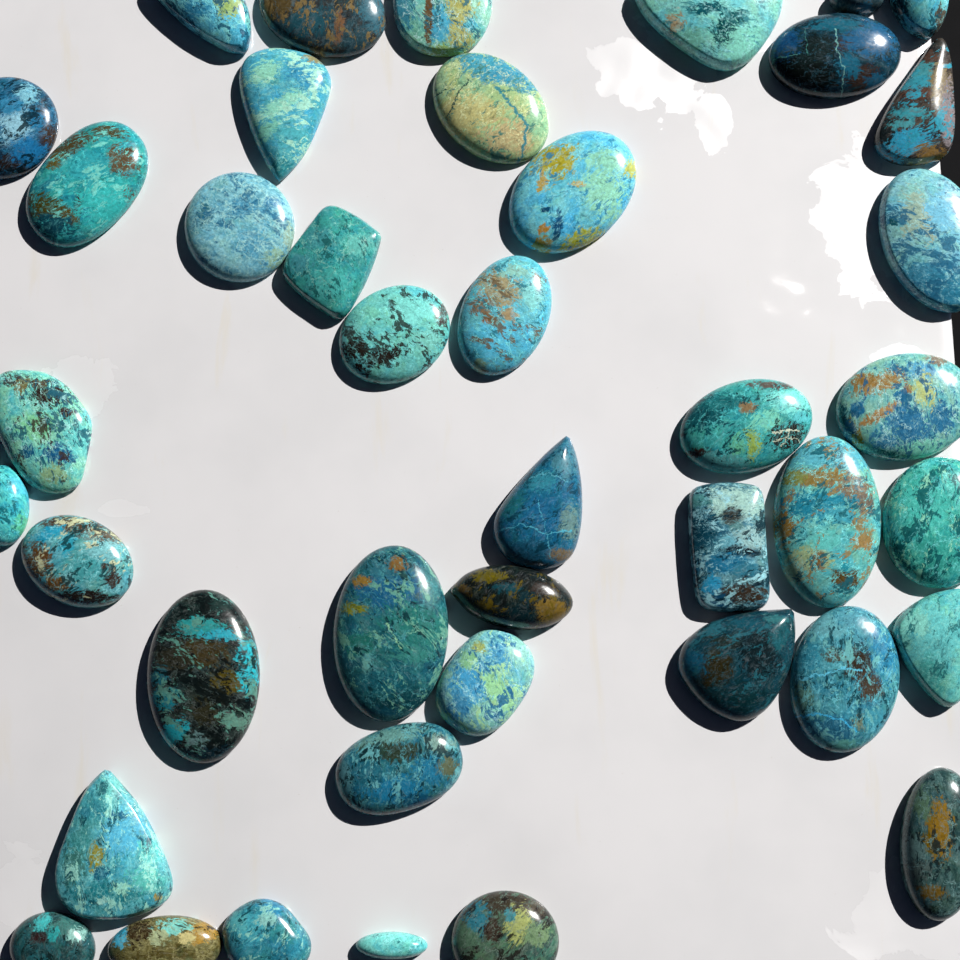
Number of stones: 42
